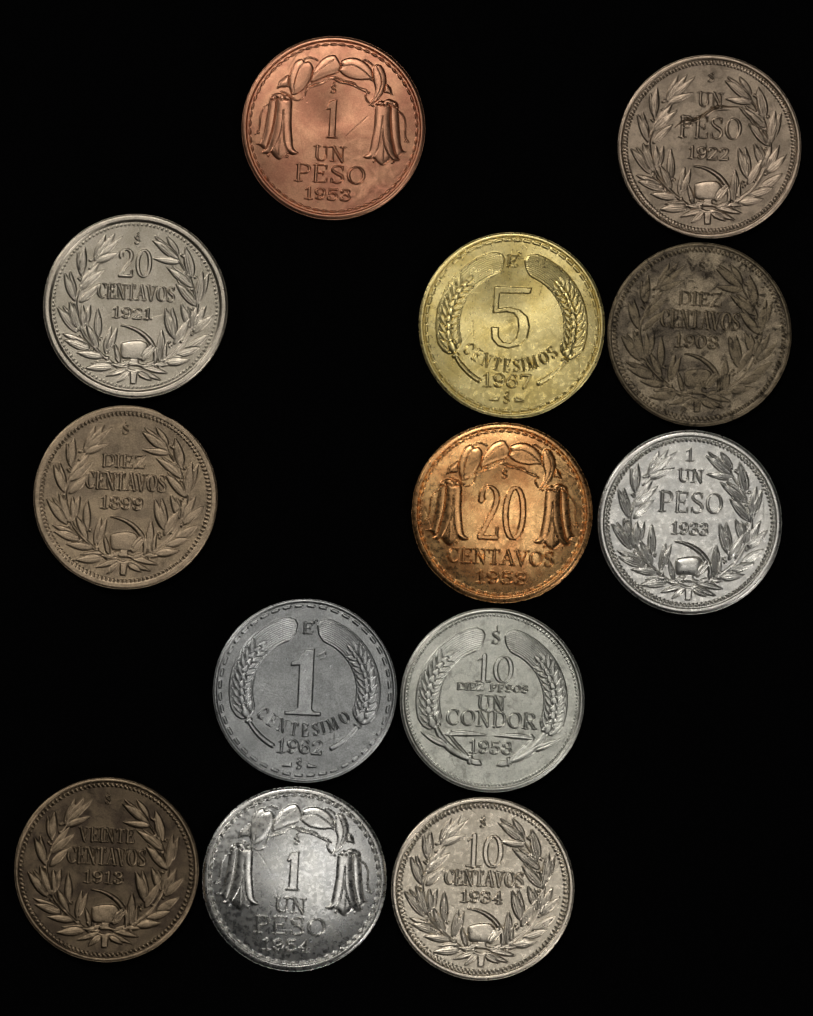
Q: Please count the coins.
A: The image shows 13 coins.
